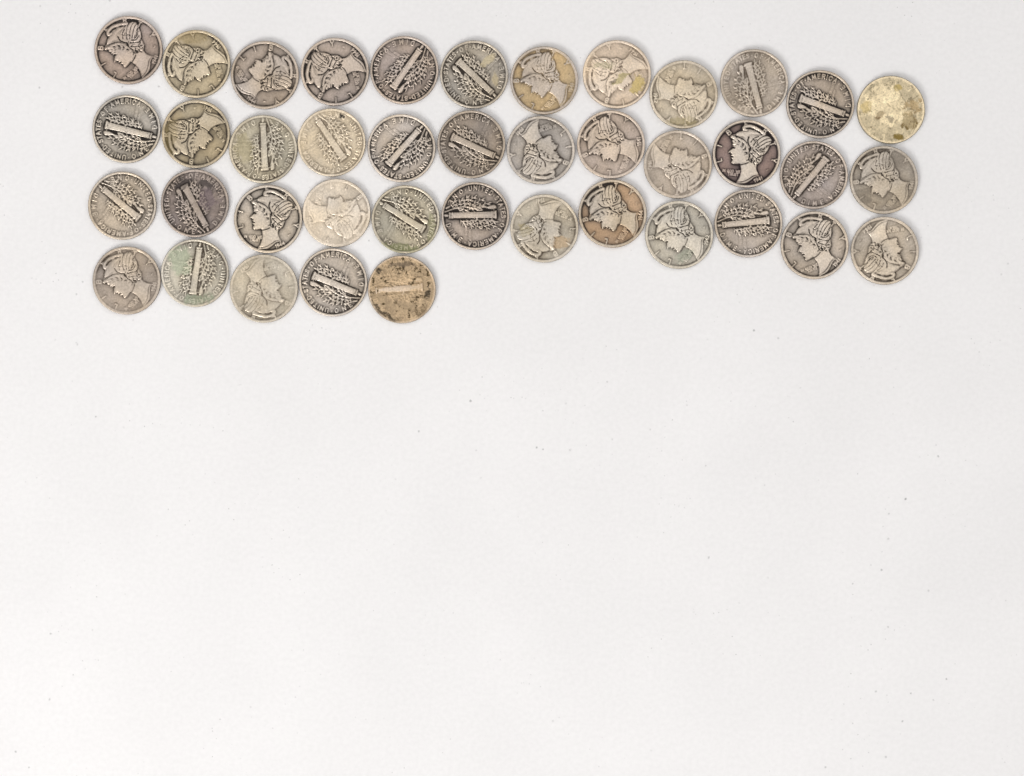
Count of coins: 41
